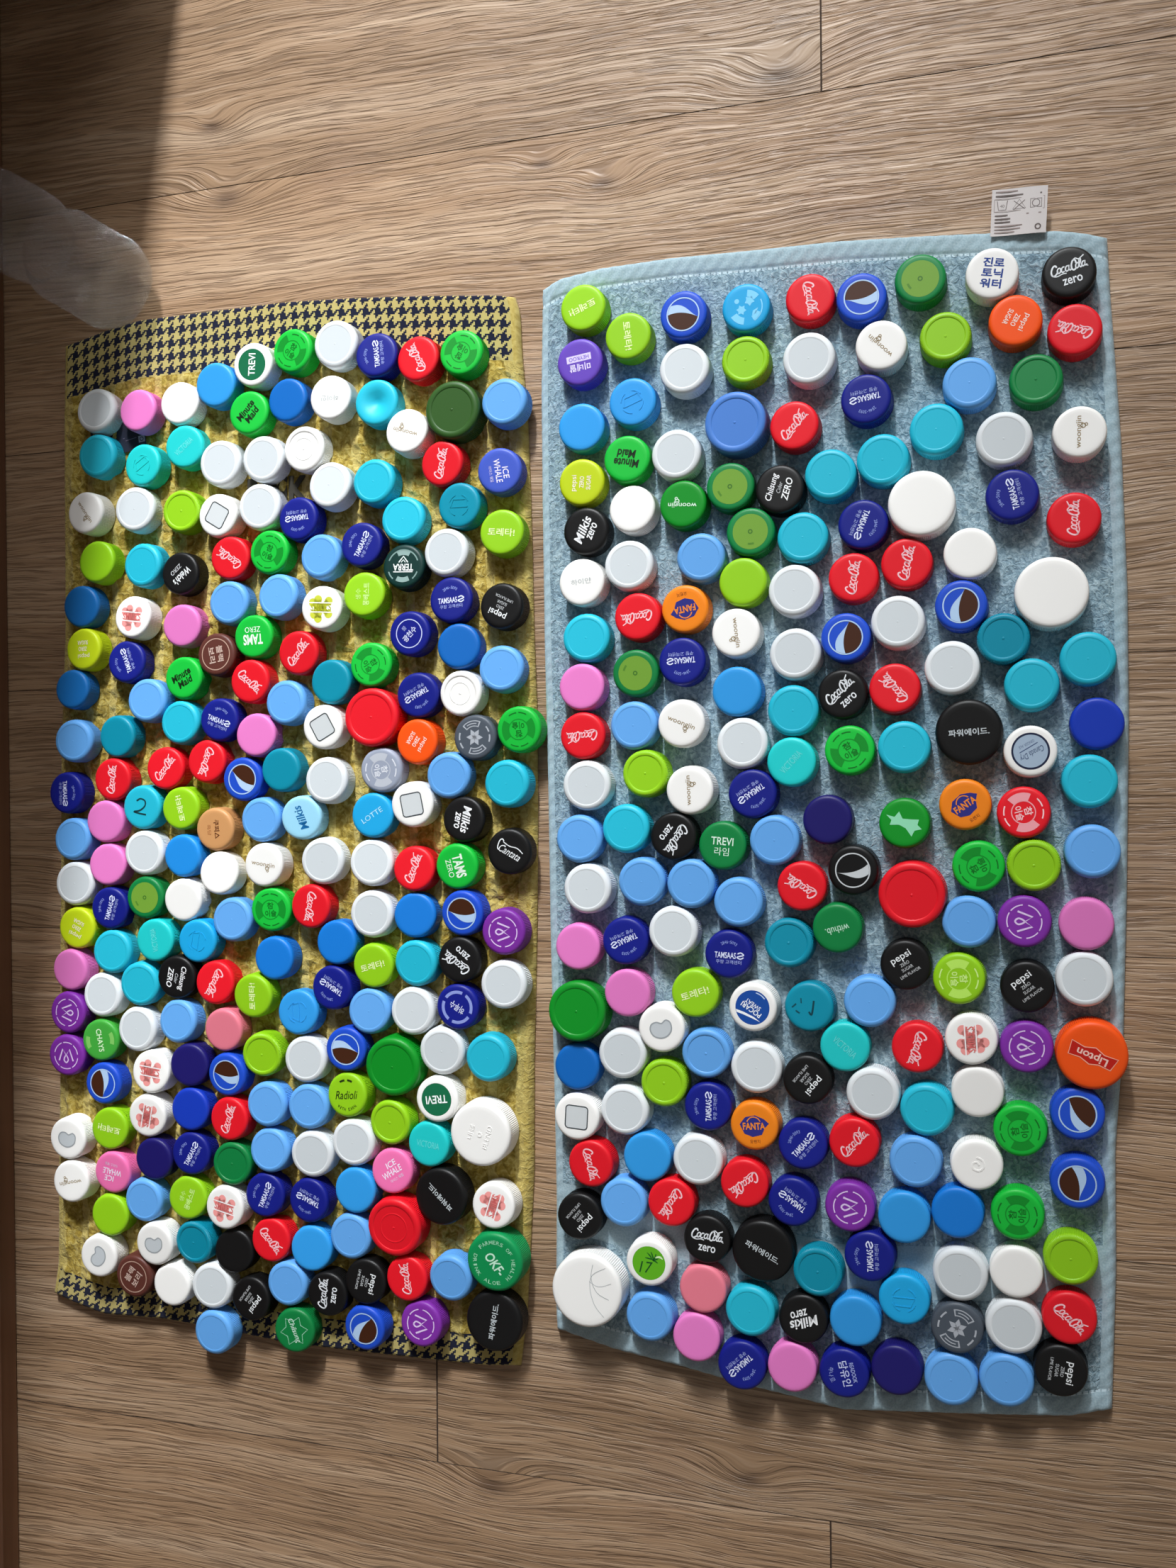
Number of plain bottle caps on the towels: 200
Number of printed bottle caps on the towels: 200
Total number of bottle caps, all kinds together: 400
